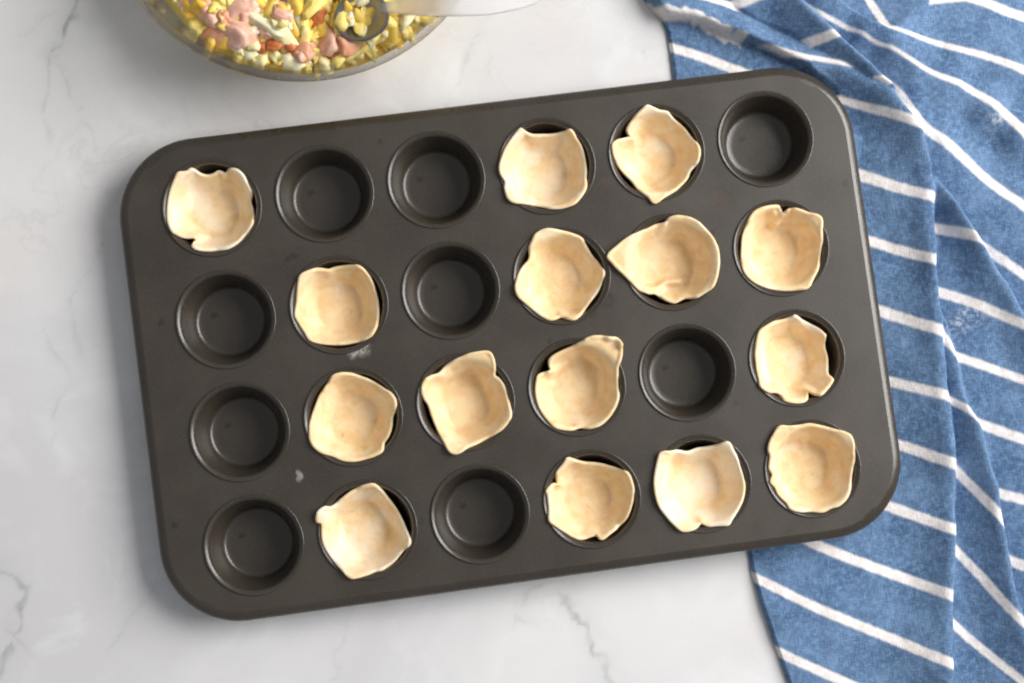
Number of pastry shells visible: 15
